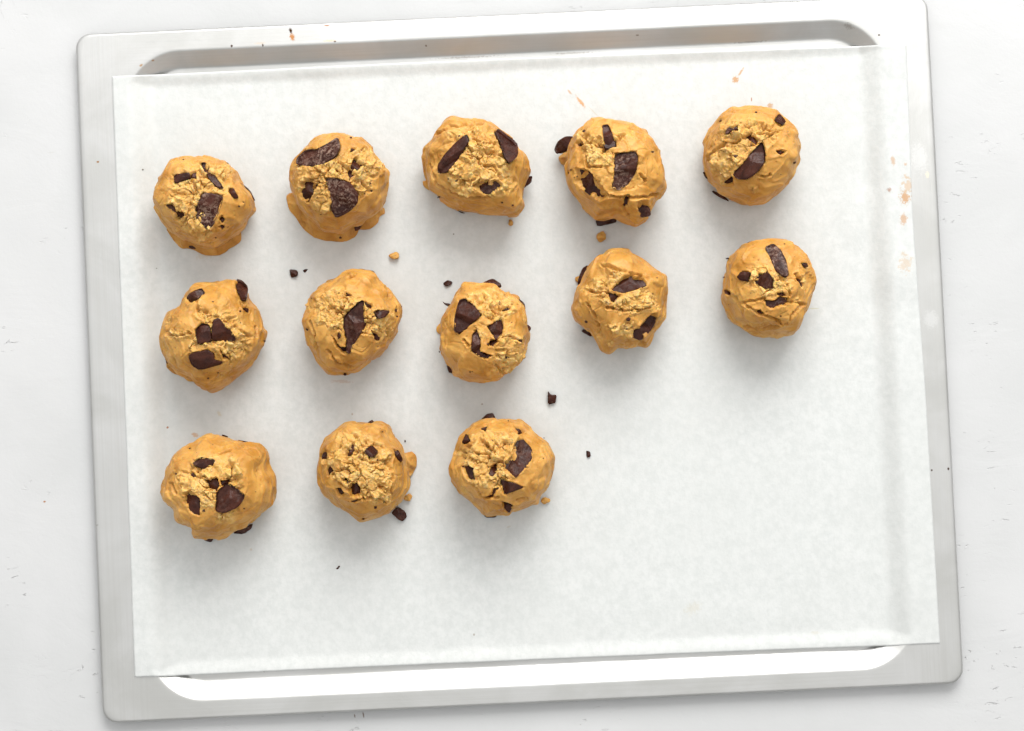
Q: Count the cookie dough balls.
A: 13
